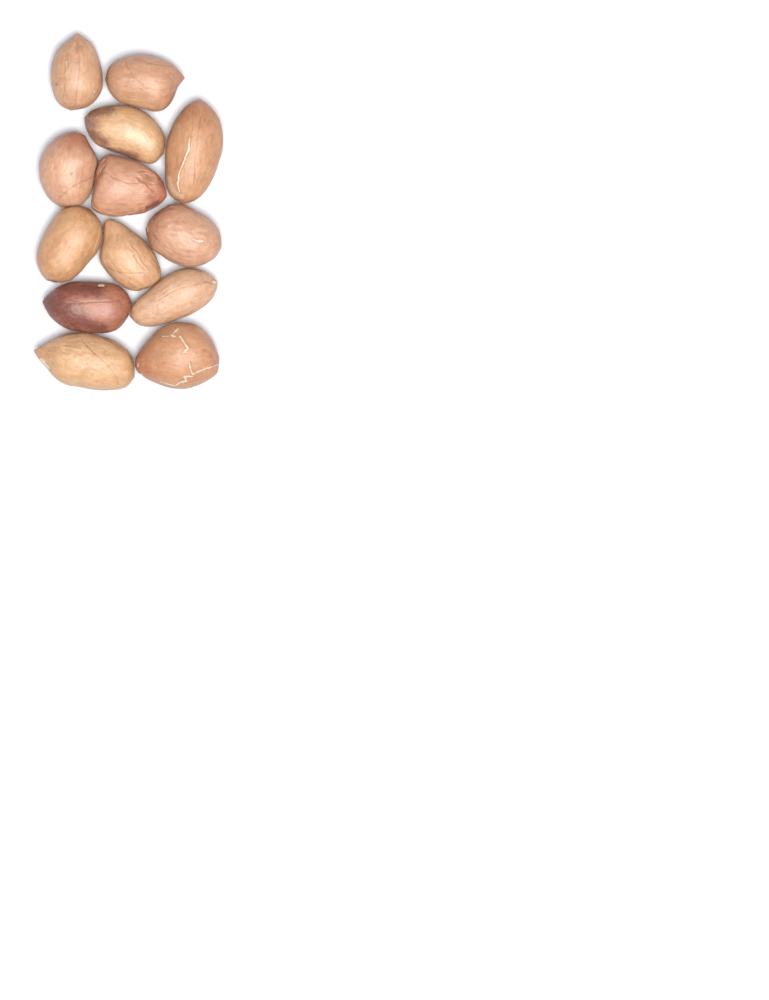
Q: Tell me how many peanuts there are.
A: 13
